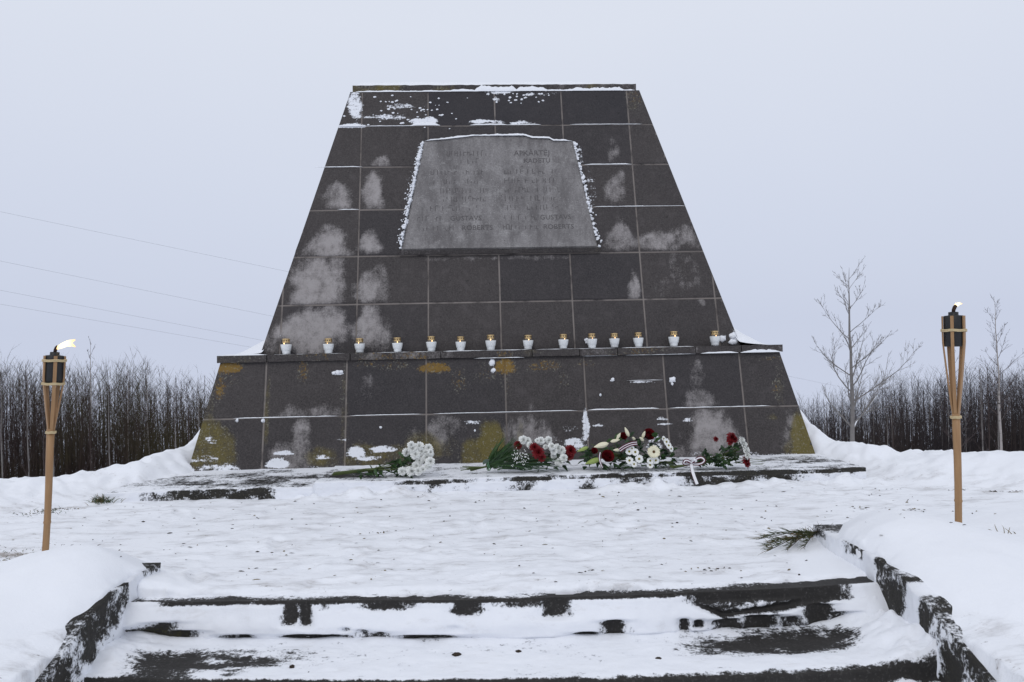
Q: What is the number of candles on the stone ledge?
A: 14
